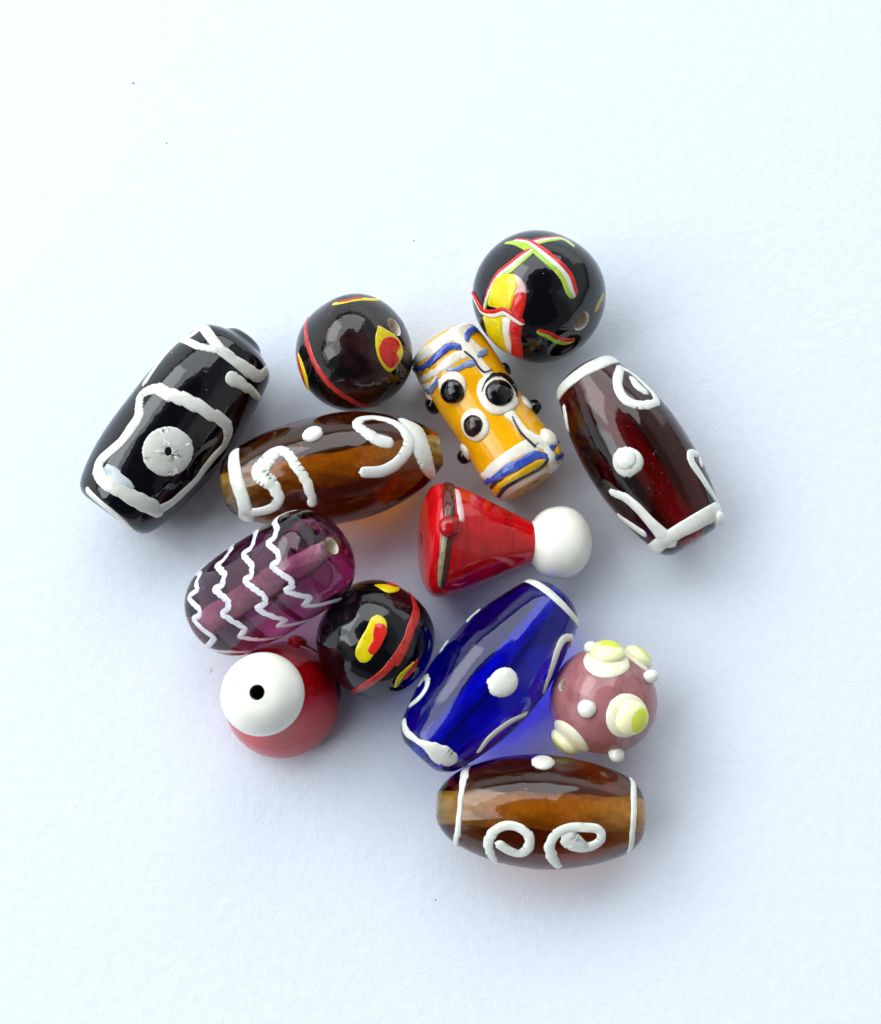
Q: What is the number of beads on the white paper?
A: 13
